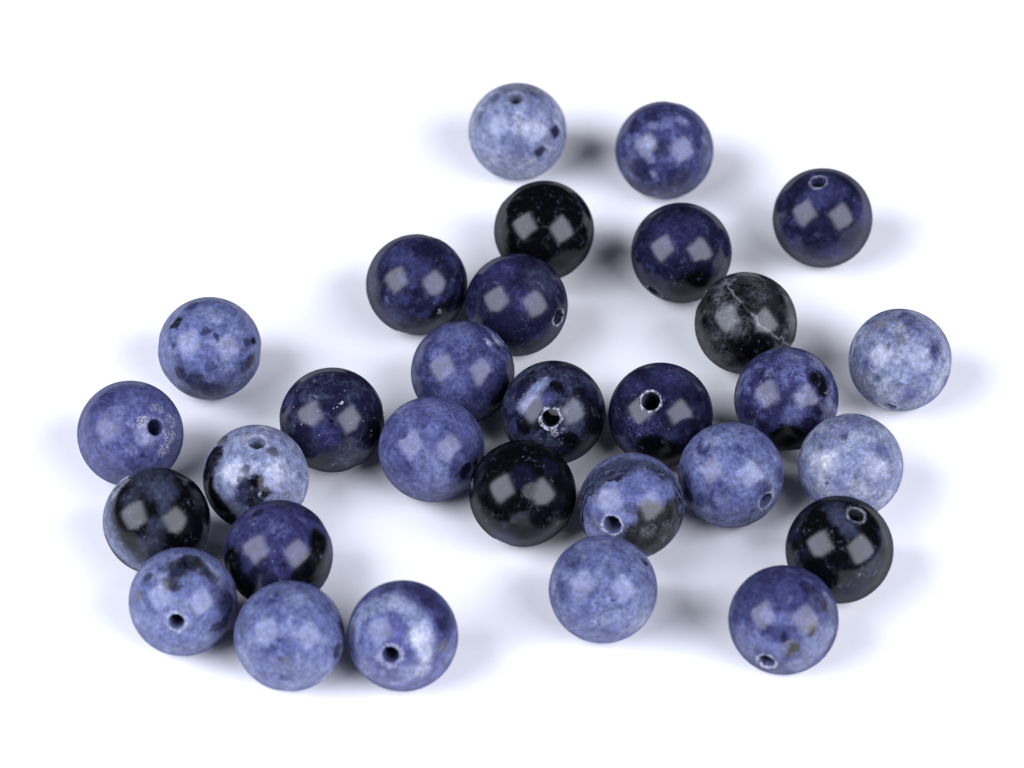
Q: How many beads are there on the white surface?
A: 30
